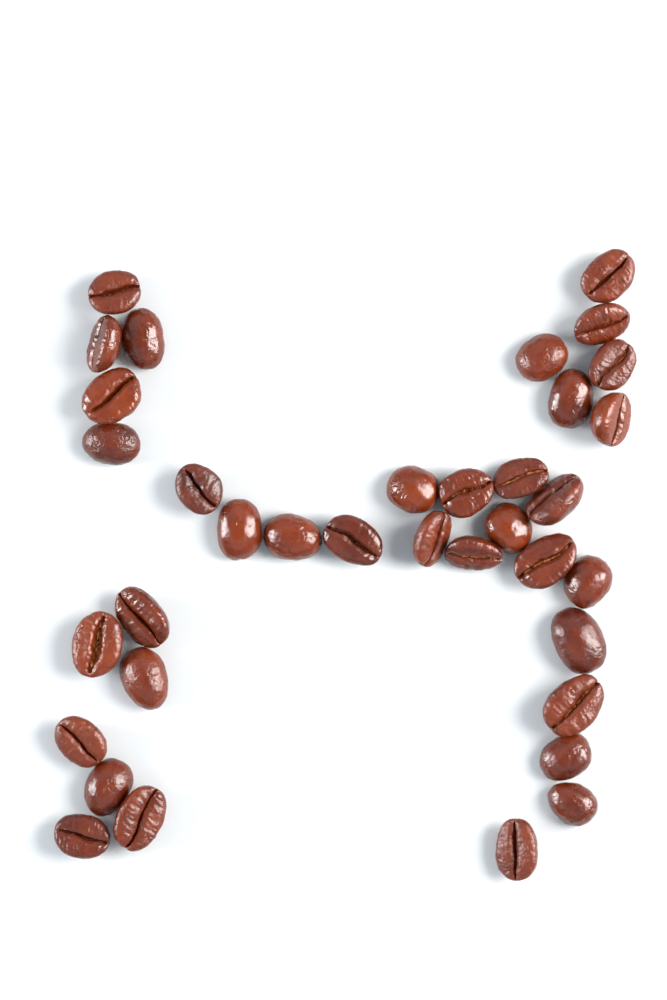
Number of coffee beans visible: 36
